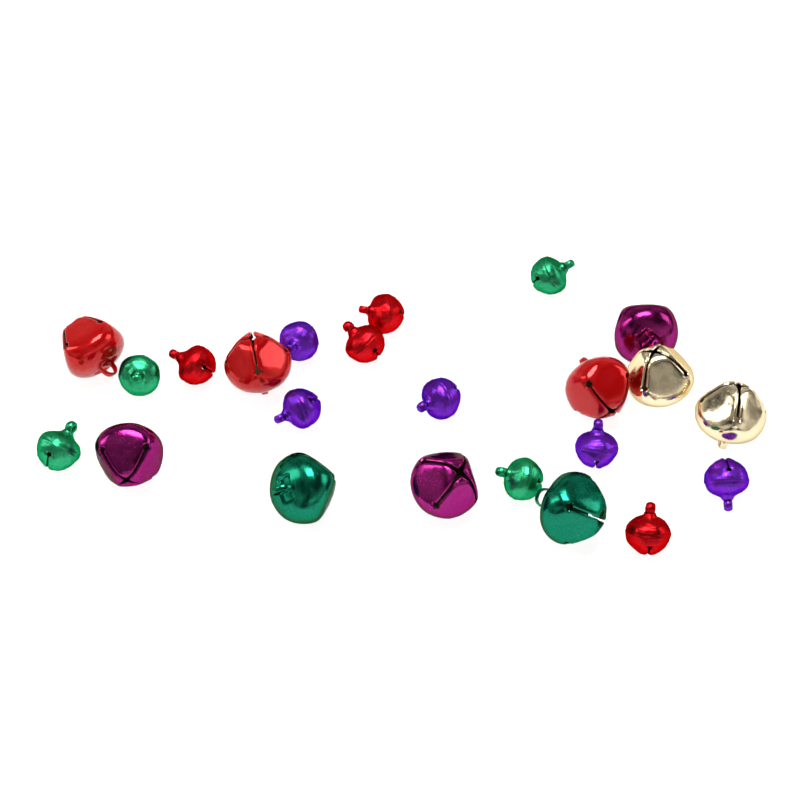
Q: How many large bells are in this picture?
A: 10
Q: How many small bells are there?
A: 13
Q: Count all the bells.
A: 23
